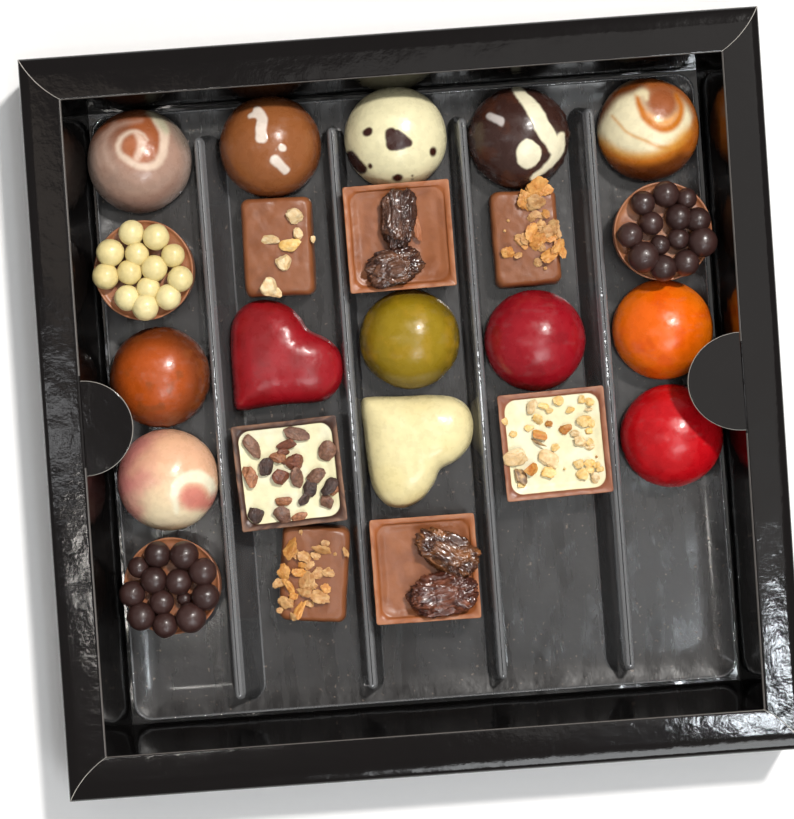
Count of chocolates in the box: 23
